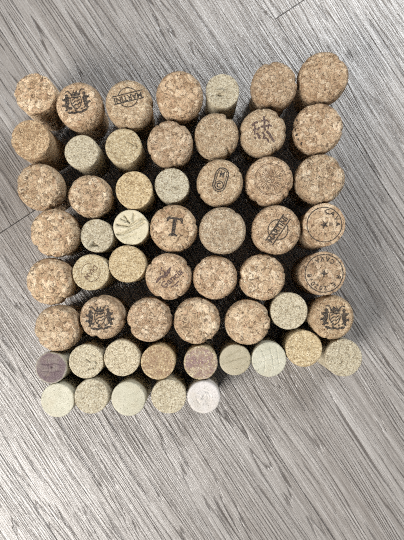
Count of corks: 56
